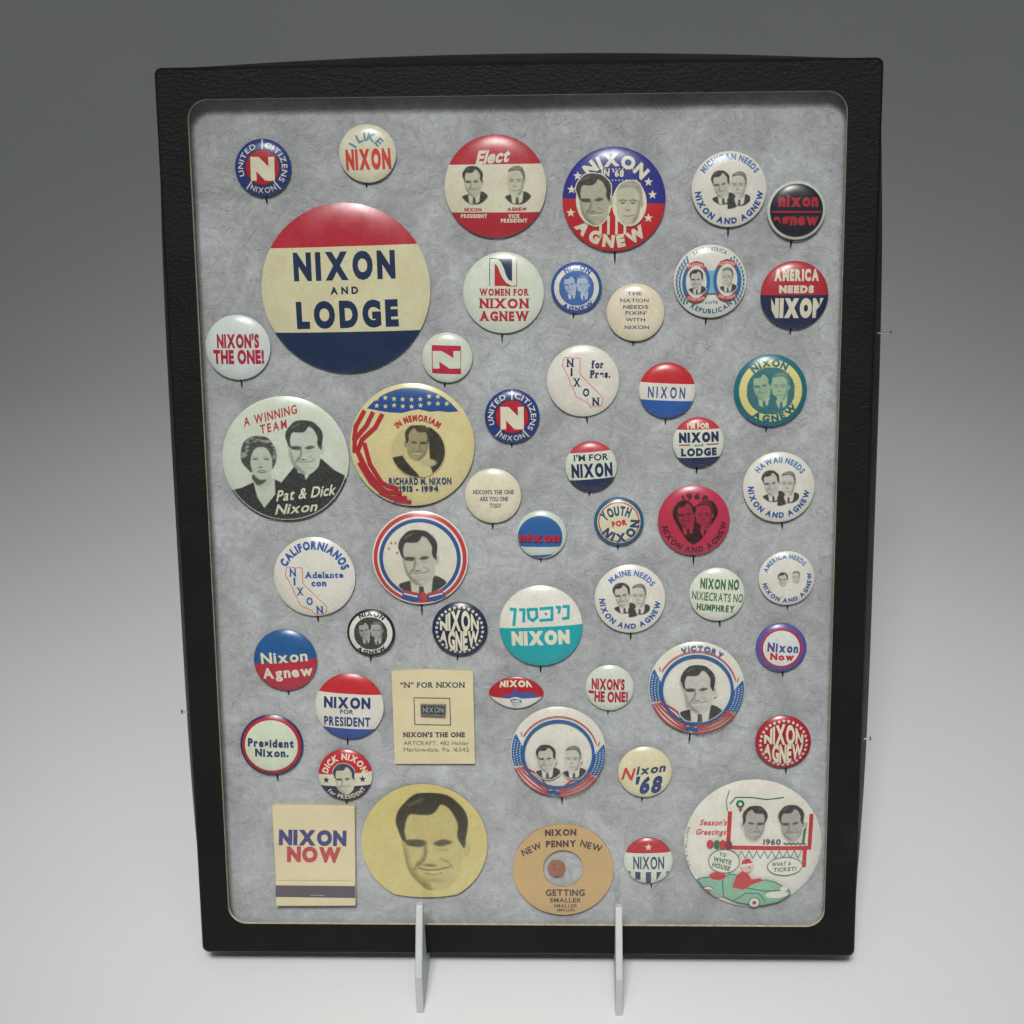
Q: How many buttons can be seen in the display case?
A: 49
